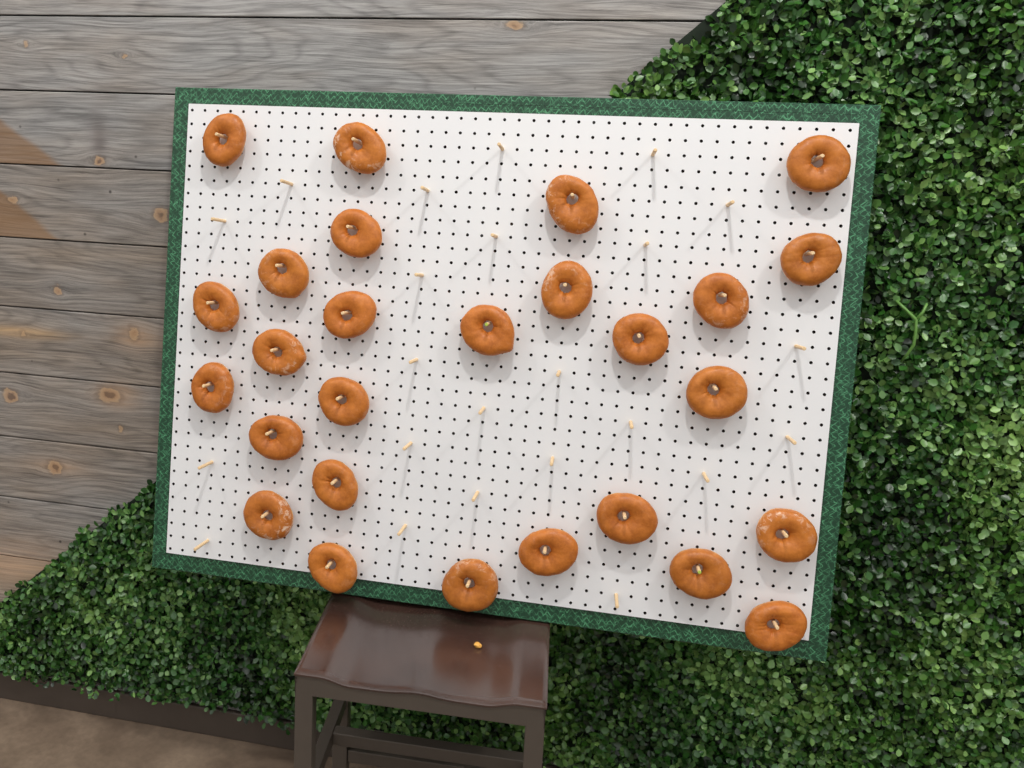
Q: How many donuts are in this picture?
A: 27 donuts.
